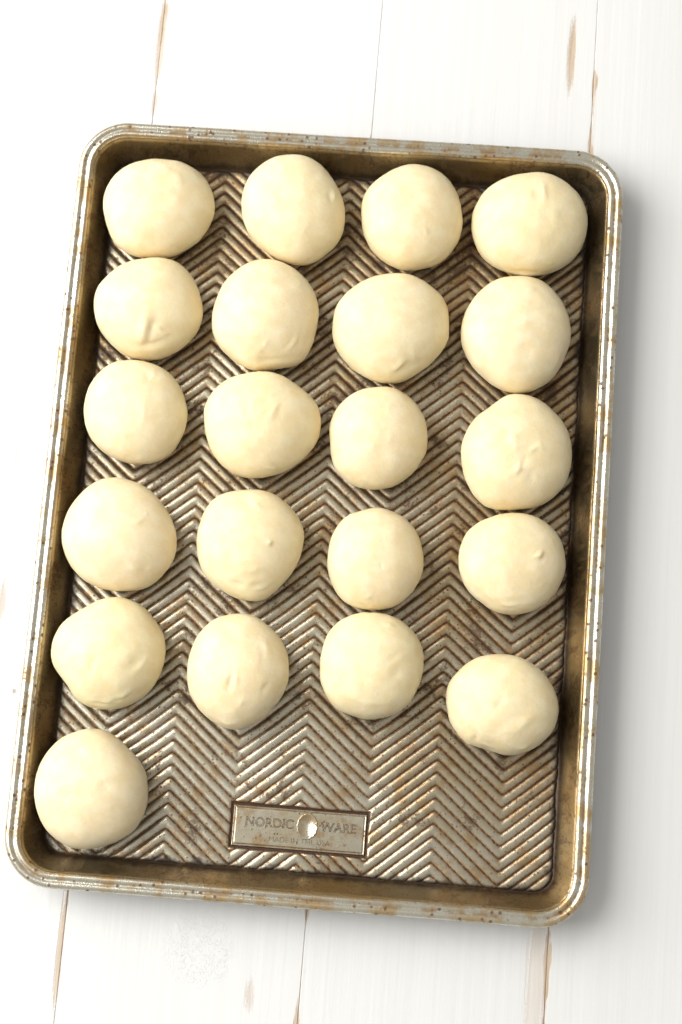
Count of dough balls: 21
